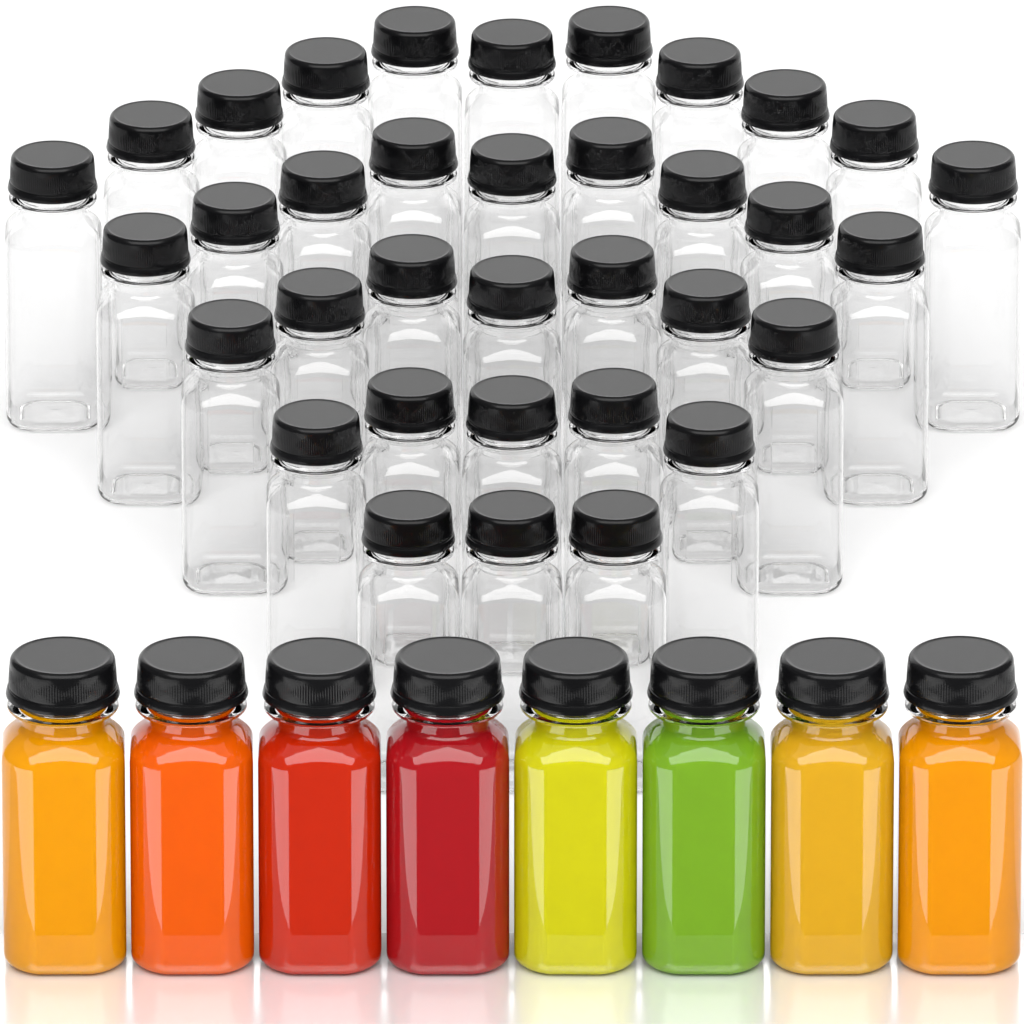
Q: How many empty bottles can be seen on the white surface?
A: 35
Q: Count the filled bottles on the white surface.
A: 8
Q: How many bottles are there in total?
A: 43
